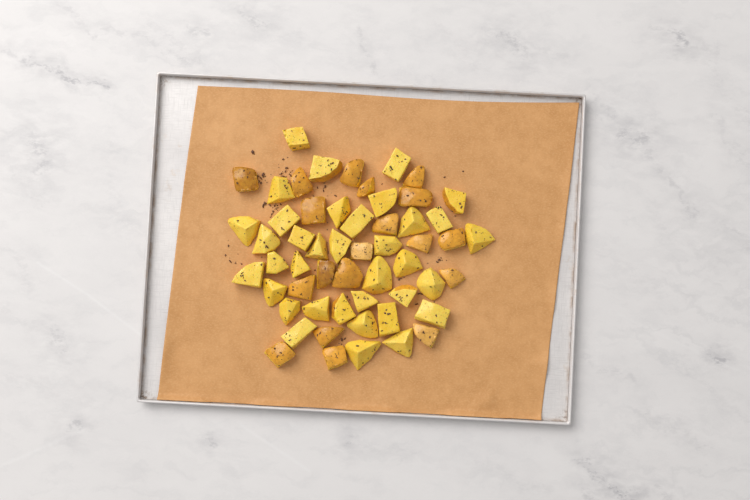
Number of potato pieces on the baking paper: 55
